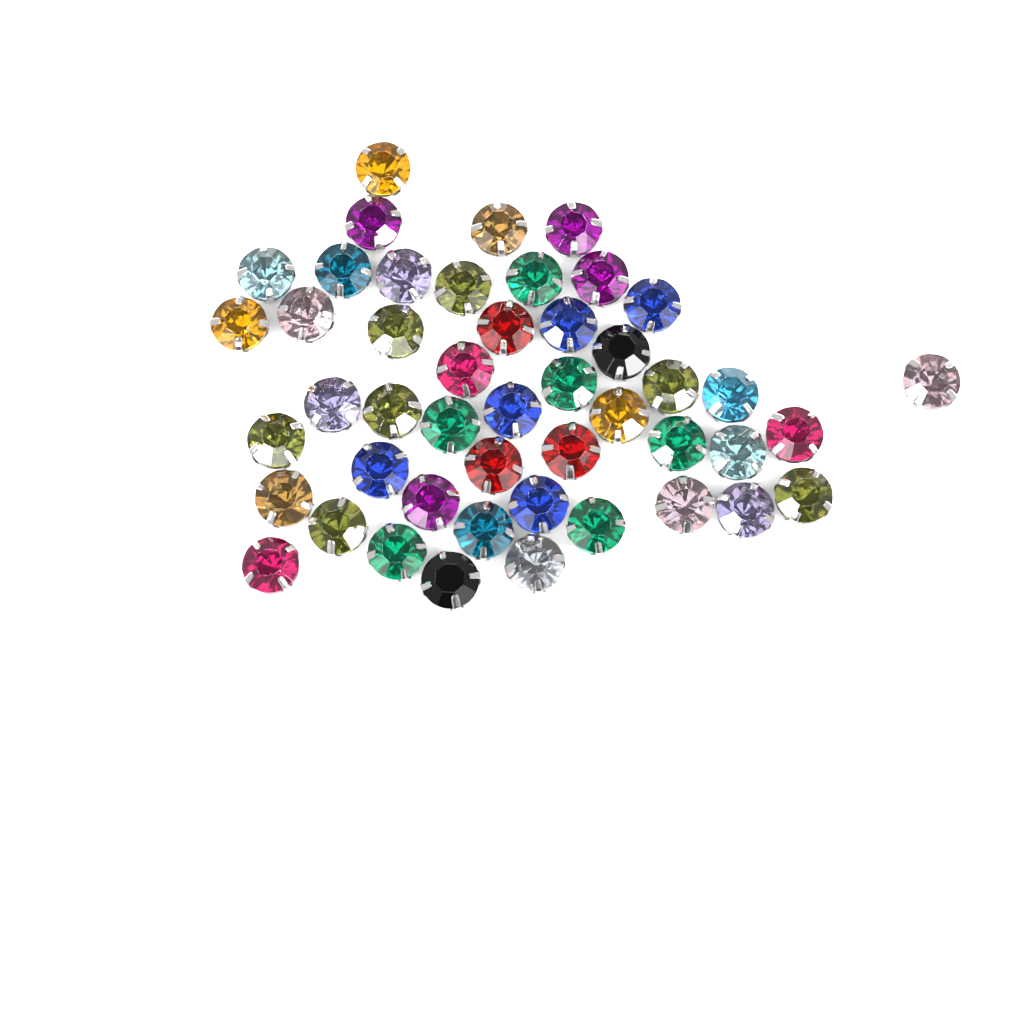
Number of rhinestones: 47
